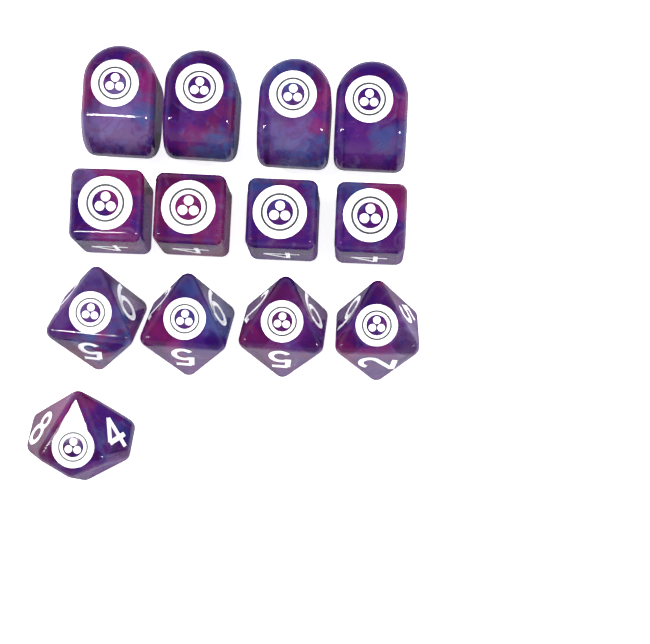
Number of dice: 13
